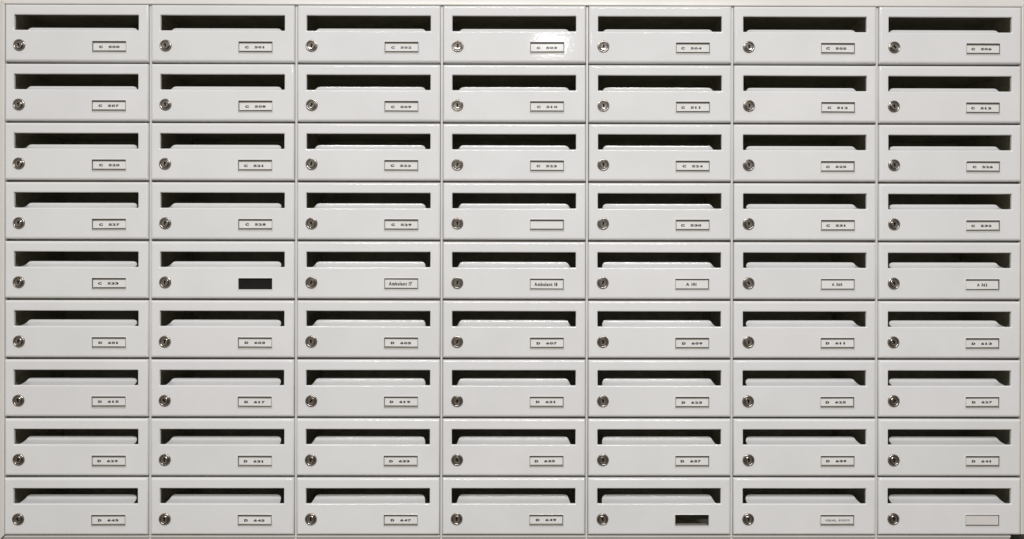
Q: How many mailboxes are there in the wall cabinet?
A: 63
